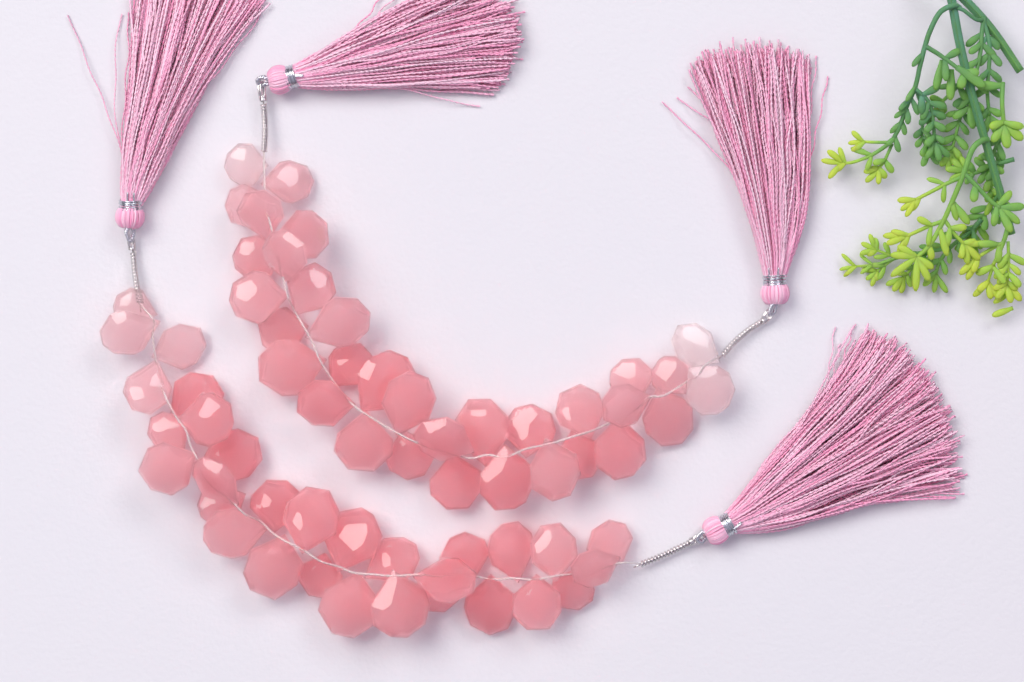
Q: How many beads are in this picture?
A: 63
